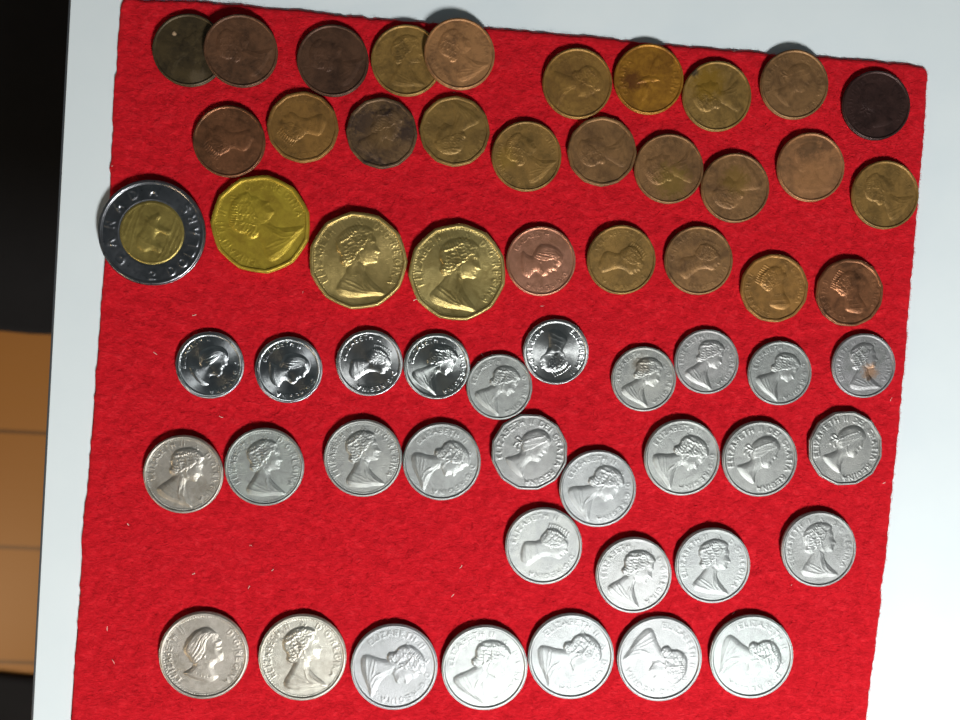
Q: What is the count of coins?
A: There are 59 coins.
